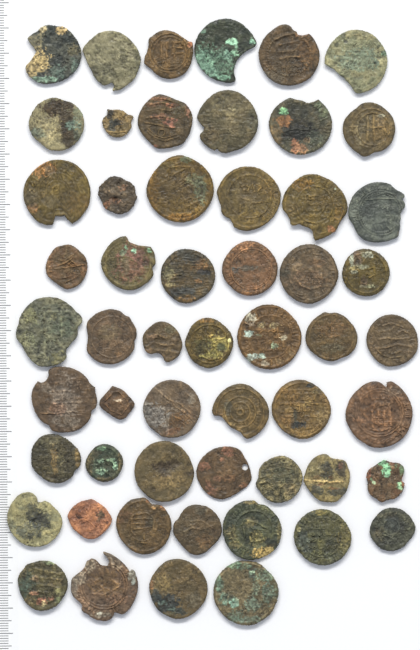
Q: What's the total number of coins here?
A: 55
